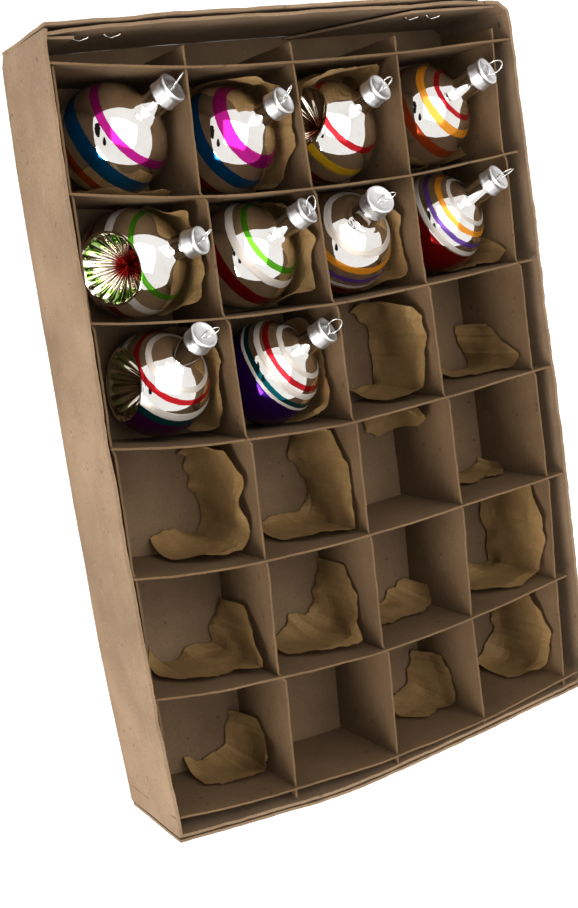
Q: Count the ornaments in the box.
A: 10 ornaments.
